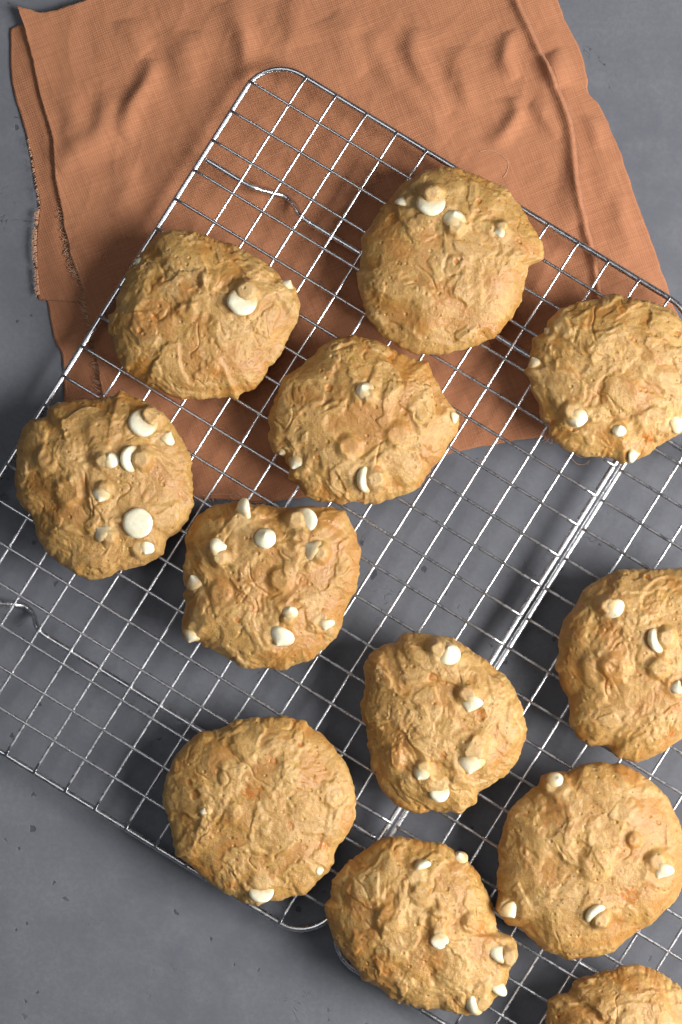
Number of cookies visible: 12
